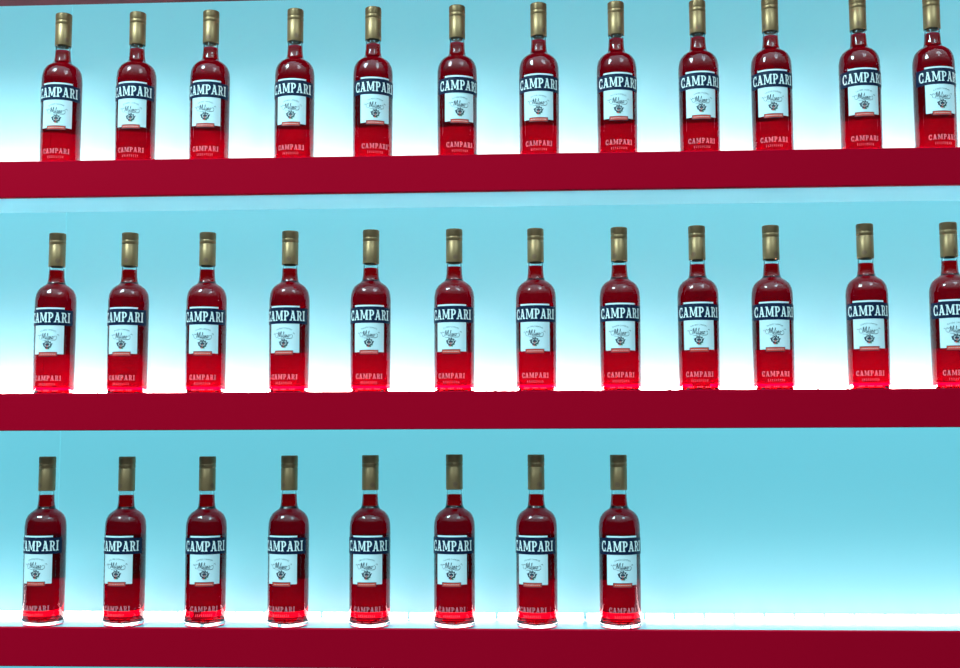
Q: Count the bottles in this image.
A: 32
